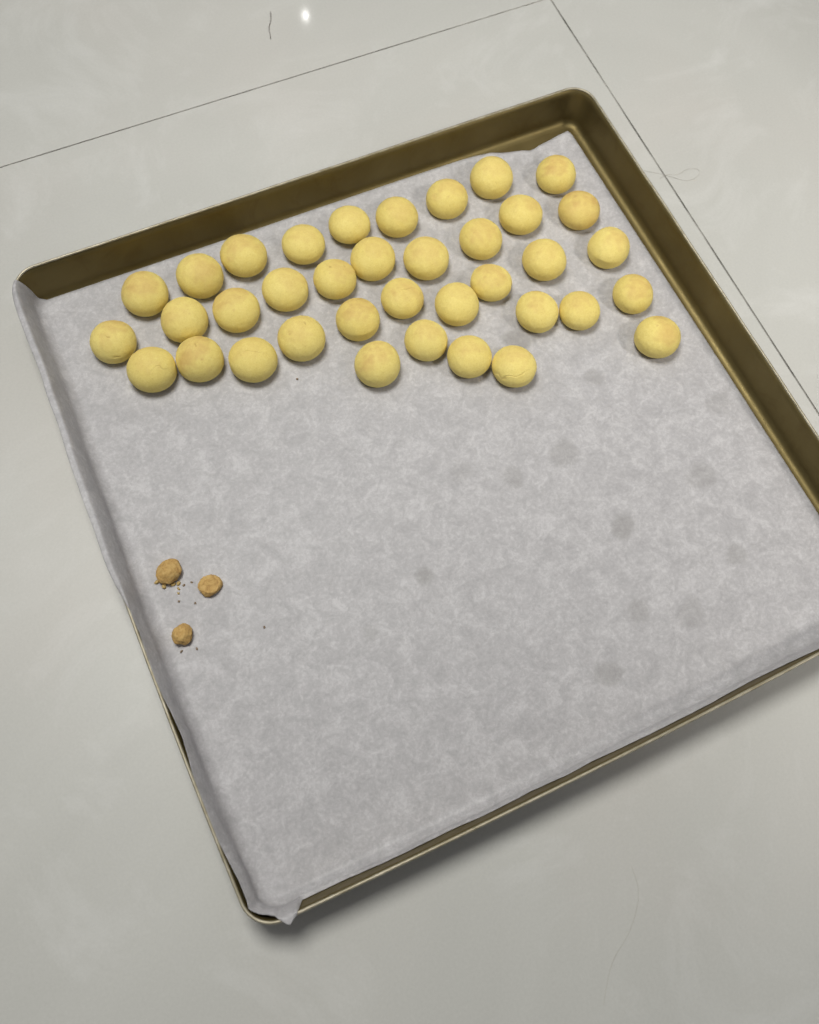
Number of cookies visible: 37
